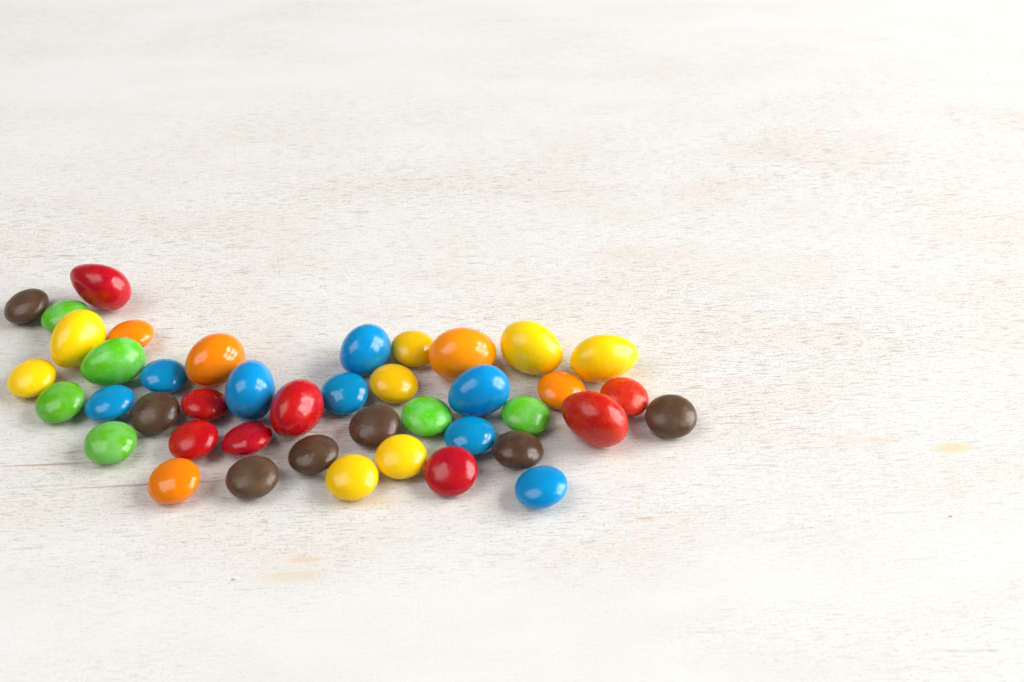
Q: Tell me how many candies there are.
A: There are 42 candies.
